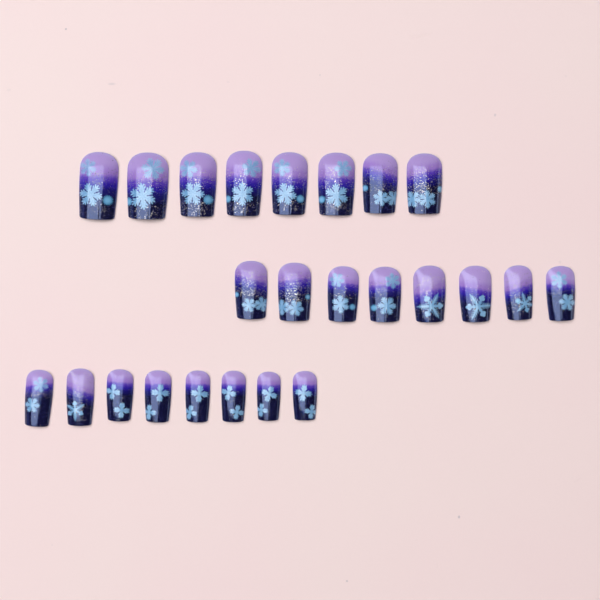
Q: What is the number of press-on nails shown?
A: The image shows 24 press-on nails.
